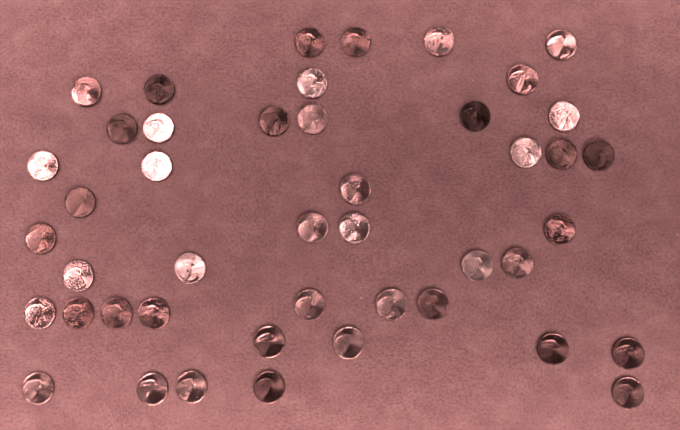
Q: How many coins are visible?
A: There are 45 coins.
